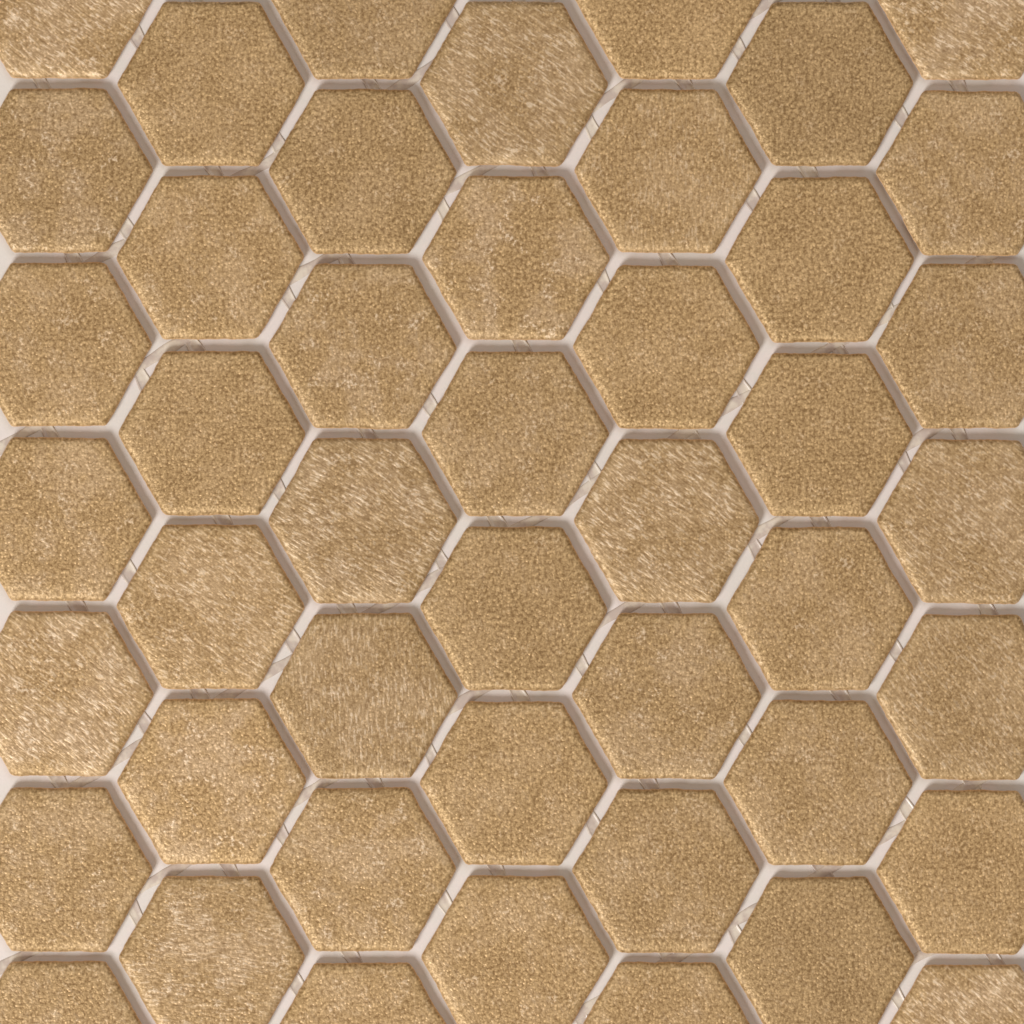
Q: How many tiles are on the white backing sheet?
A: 46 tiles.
